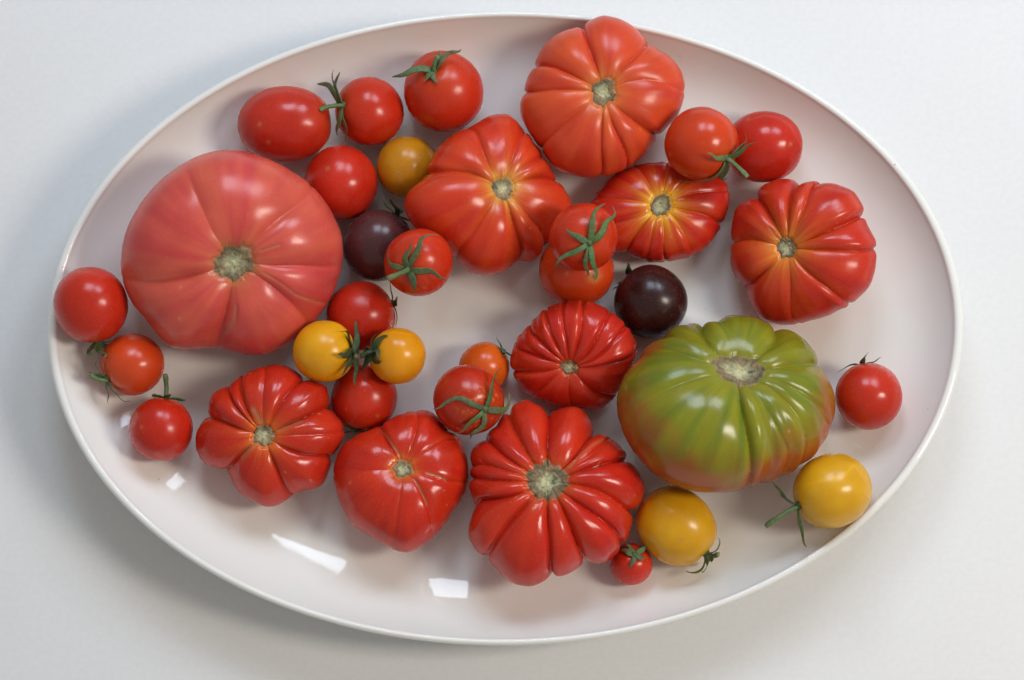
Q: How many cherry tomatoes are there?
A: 25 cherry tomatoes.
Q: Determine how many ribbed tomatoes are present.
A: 10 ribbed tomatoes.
